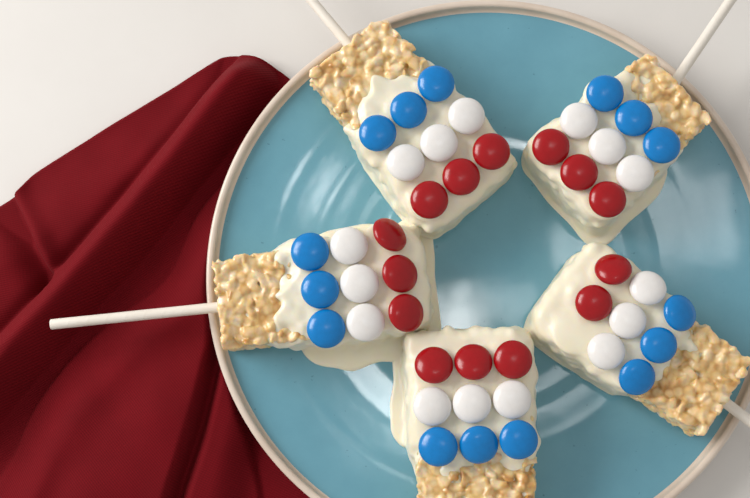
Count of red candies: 14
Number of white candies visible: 15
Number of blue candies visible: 15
